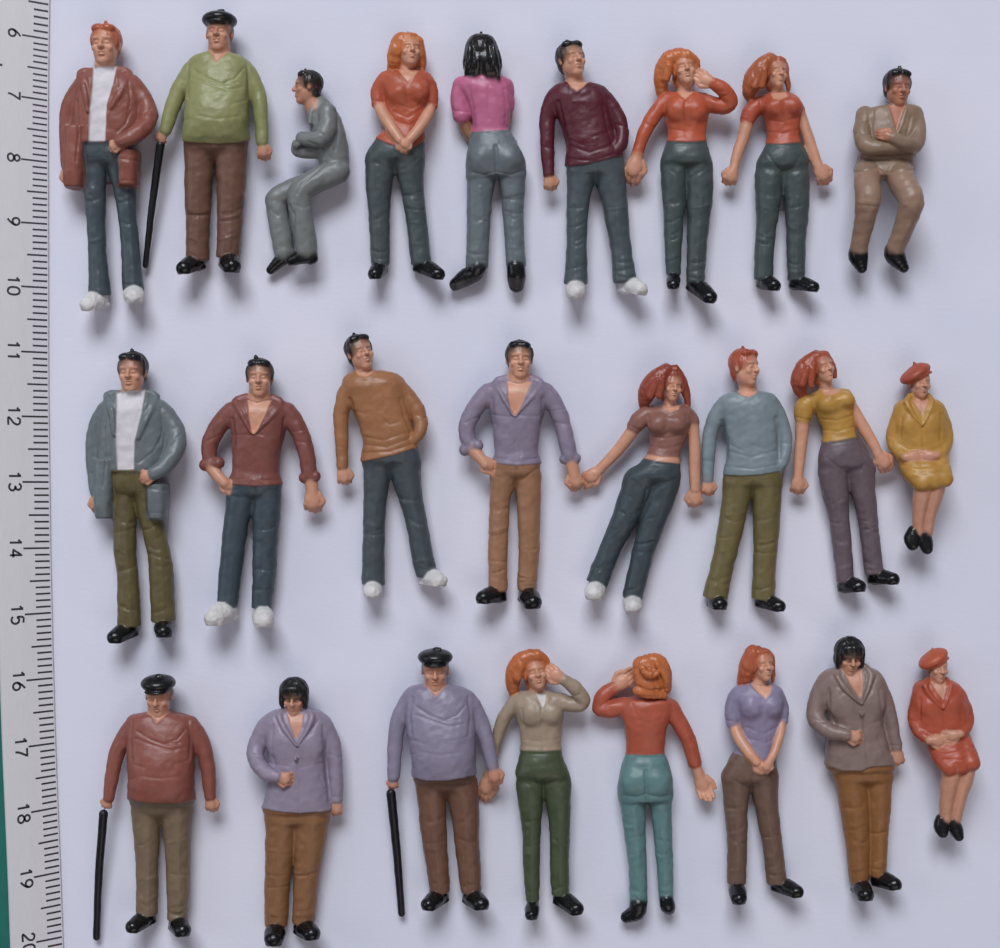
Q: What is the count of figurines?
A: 25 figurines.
